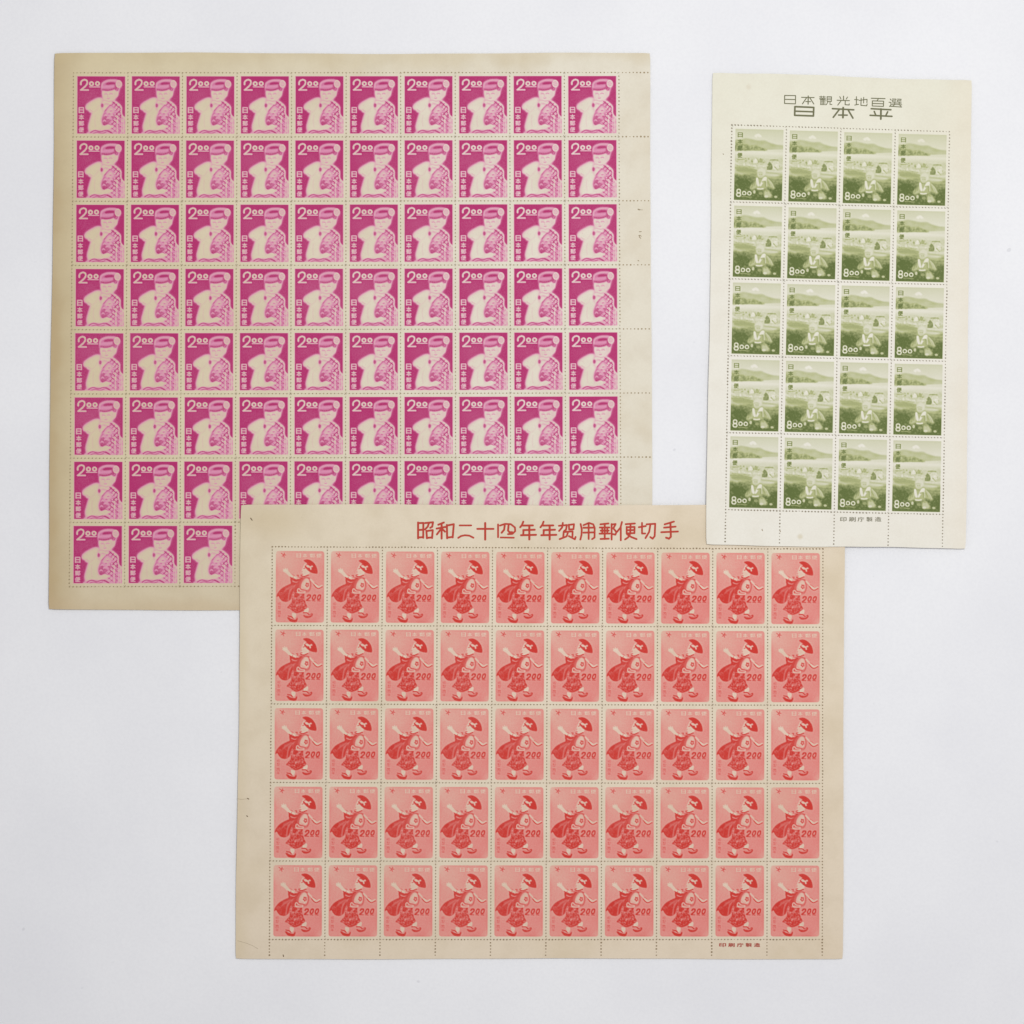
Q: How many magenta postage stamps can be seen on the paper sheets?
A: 73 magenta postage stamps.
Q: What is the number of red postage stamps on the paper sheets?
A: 50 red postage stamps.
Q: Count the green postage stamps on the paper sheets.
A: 20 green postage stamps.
